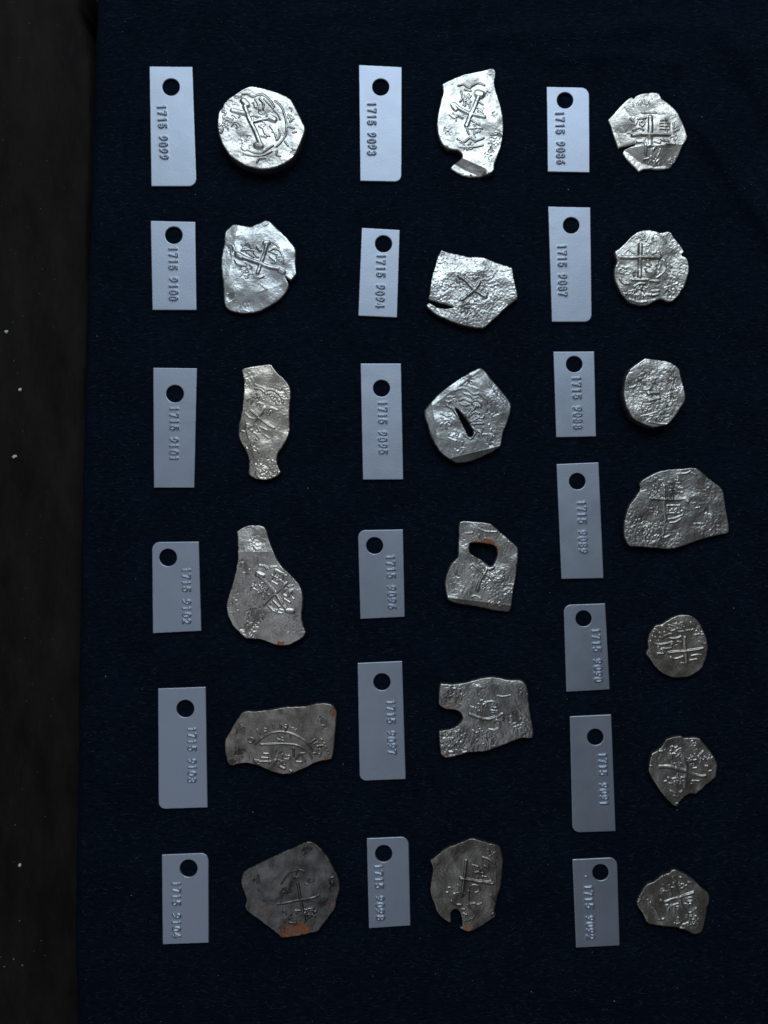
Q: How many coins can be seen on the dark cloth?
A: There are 19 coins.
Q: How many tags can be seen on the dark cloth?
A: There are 19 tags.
